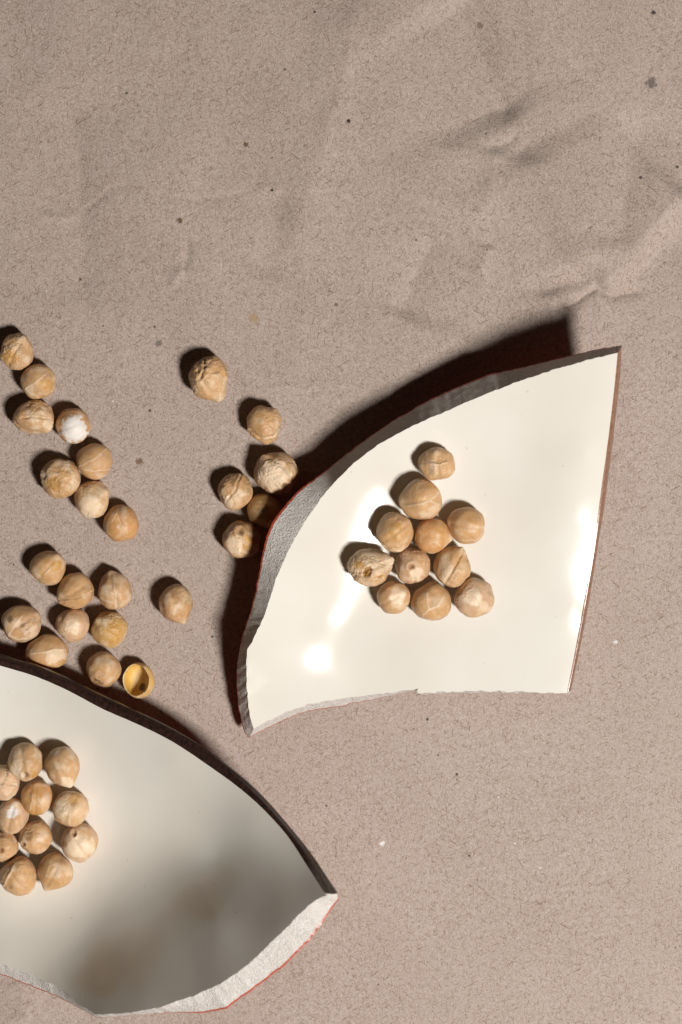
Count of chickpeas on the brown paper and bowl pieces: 46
